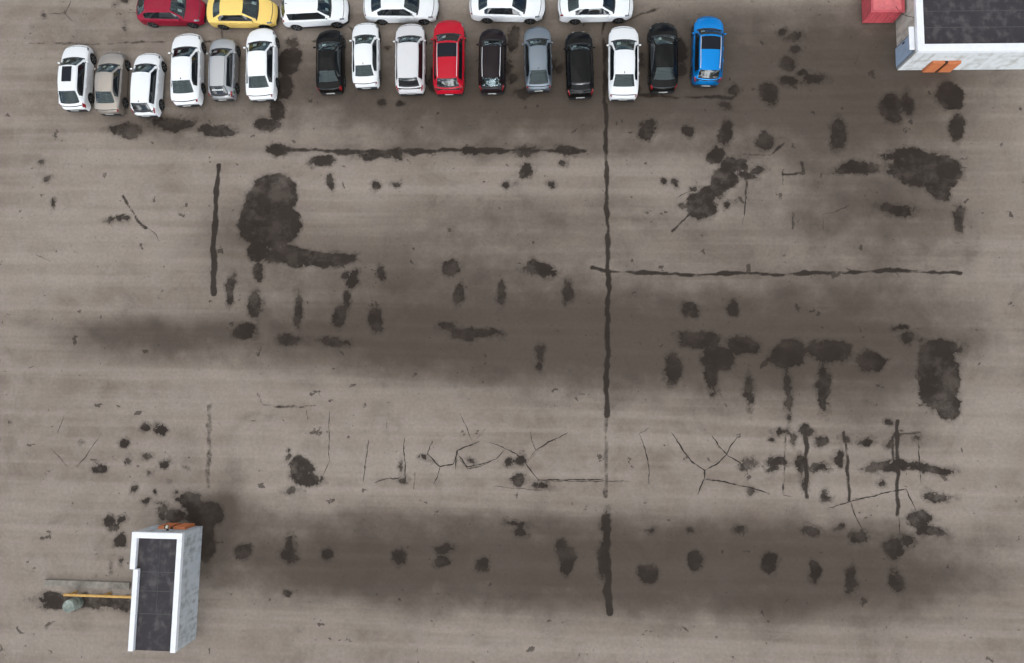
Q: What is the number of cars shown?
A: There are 22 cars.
